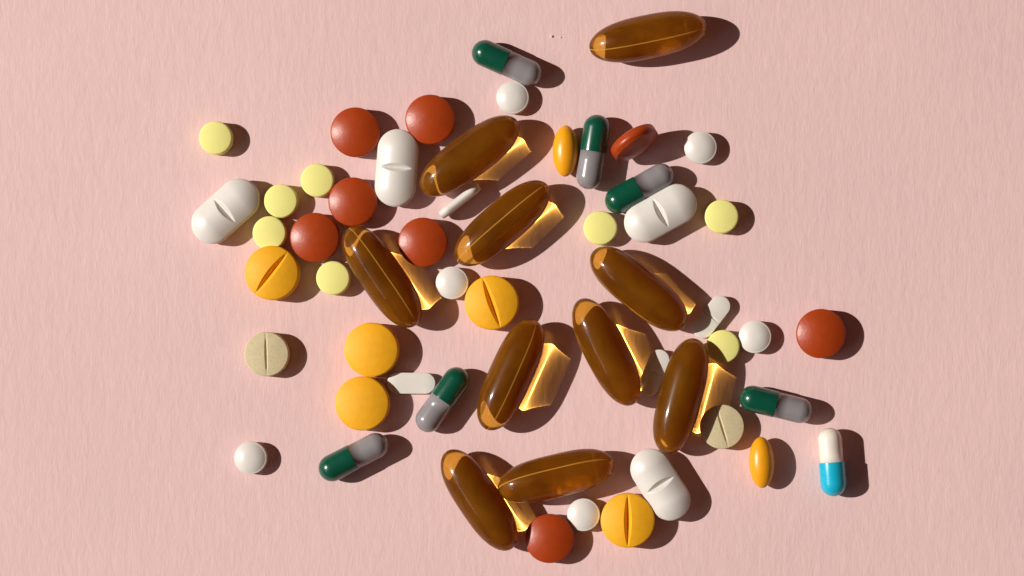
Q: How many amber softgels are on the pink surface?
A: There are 10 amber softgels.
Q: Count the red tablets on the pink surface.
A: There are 8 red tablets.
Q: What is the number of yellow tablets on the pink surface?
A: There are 8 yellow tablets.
